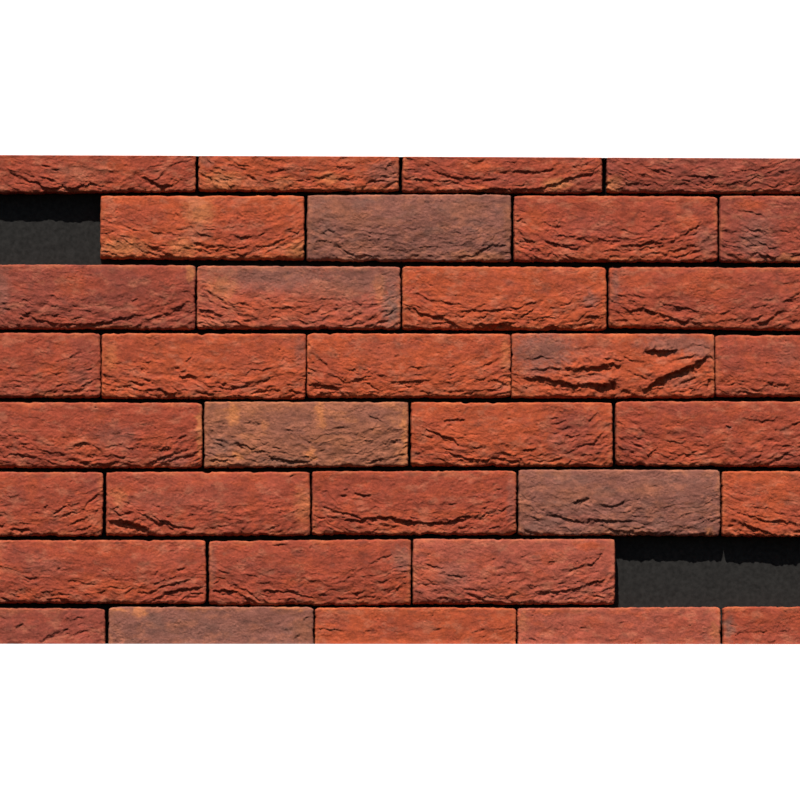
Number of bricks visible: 34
